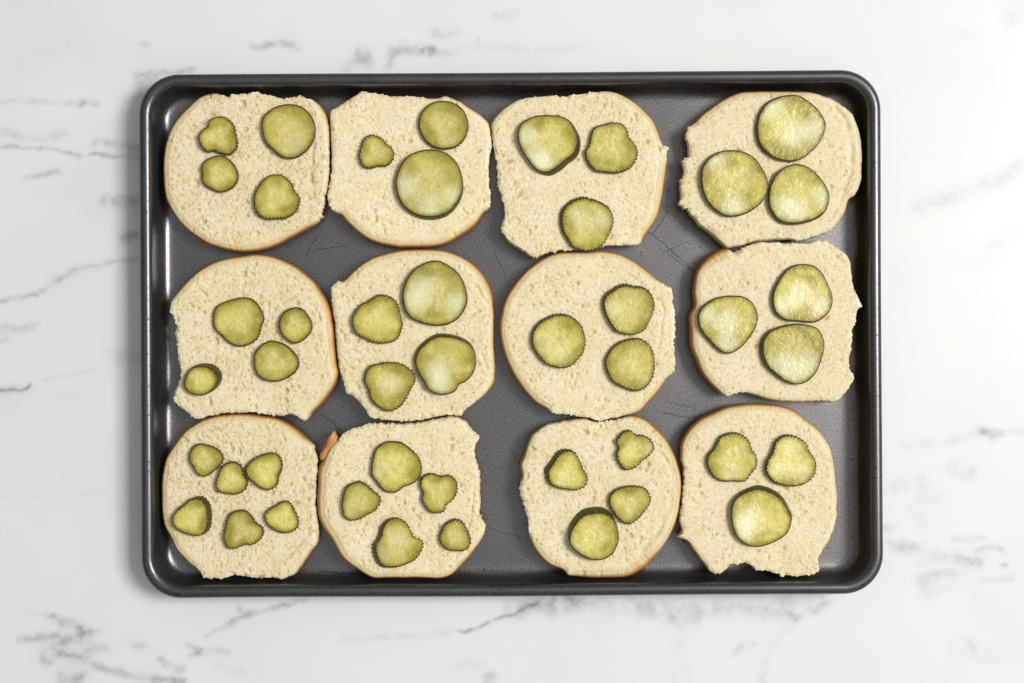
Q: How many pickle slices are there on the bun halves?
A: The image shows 45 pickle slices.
